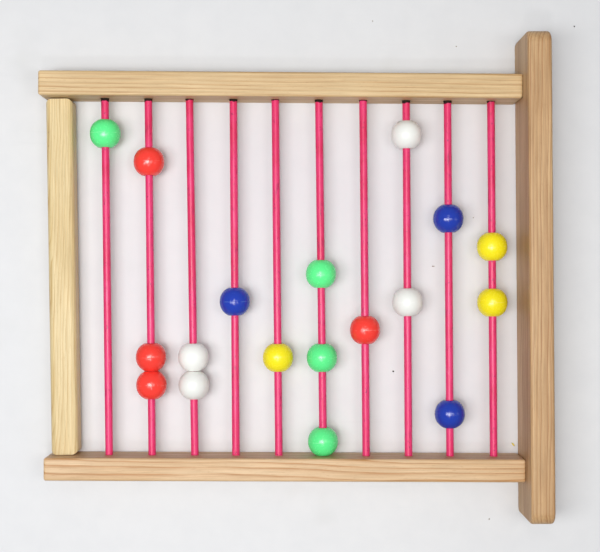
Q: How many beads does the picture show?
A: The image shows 18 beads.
